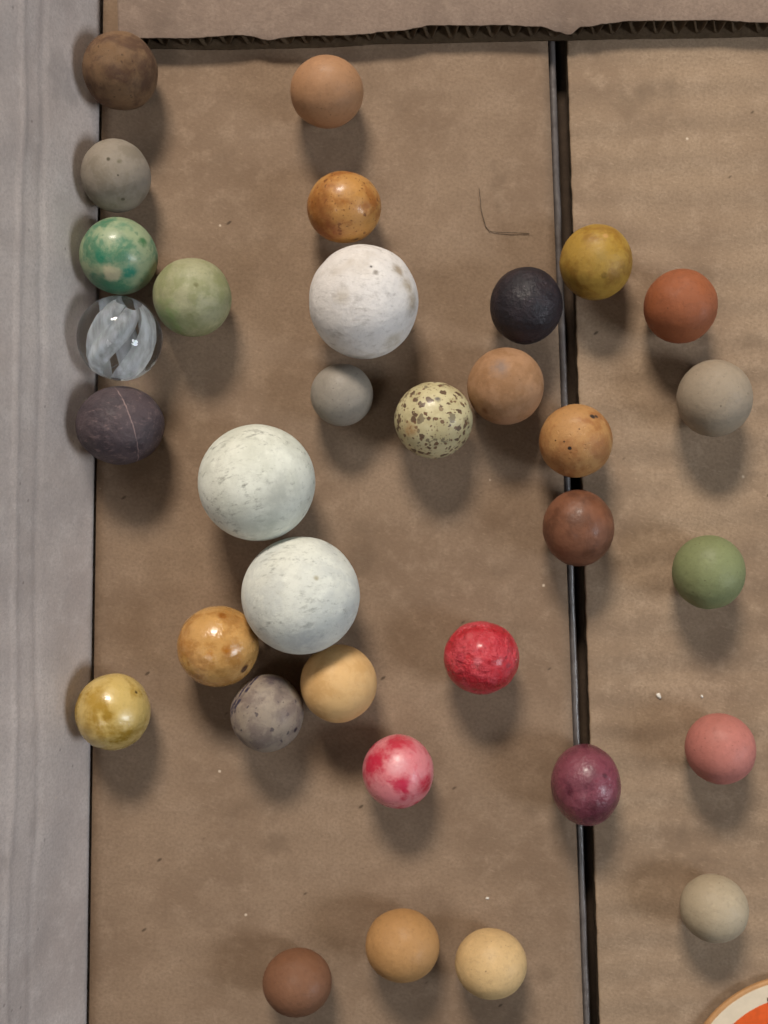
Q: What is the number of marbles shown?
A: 33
